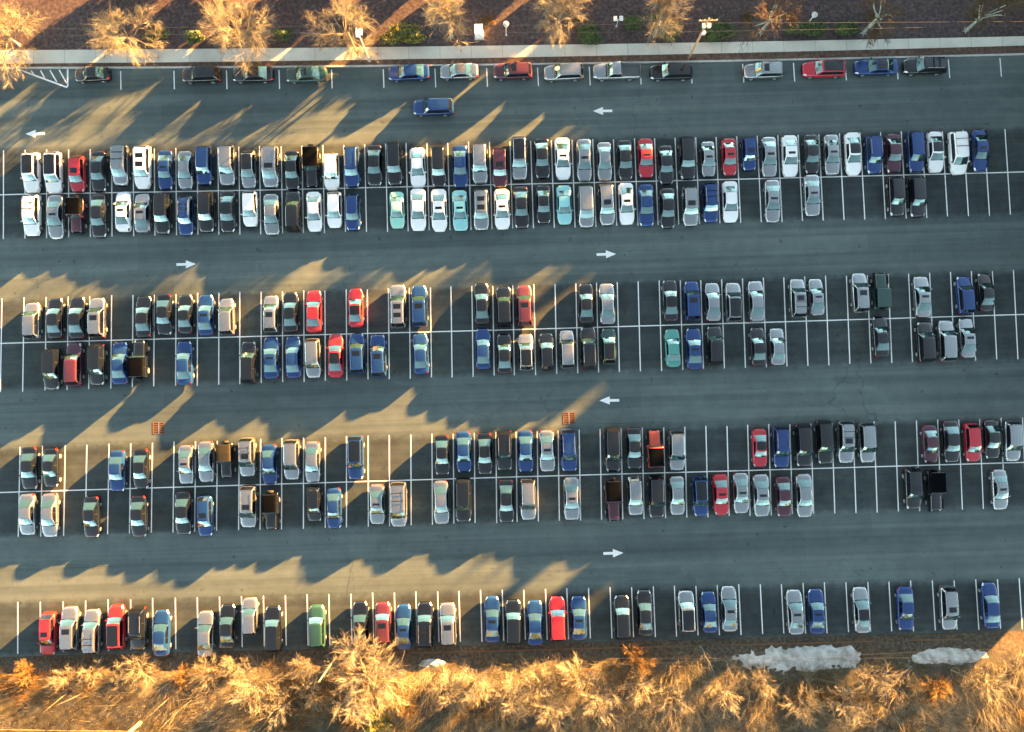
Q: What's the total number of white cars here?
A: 20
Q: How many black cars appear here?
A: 79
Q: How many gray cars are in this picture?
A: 77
